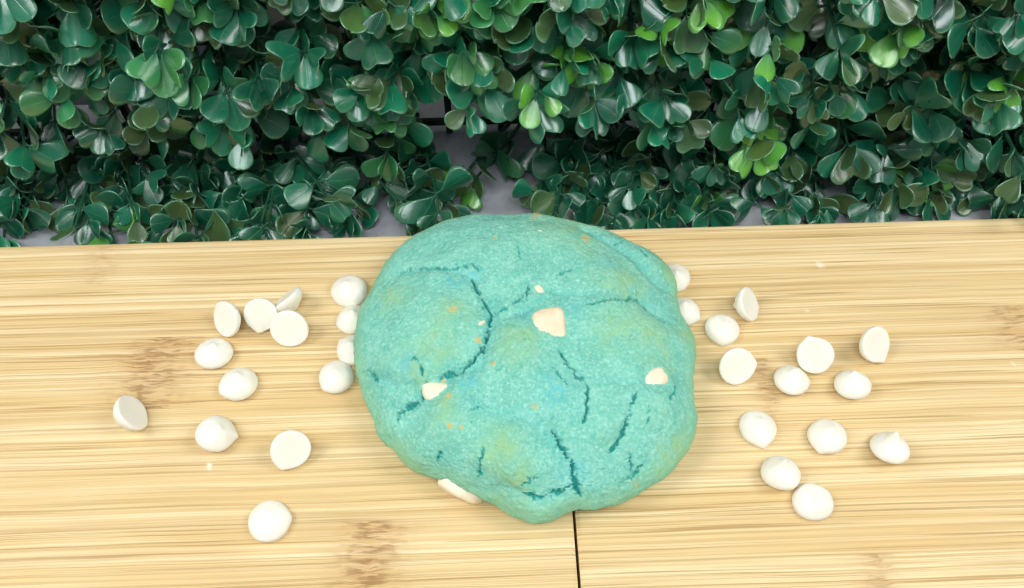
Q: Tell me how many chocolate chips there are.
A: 28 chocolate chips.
